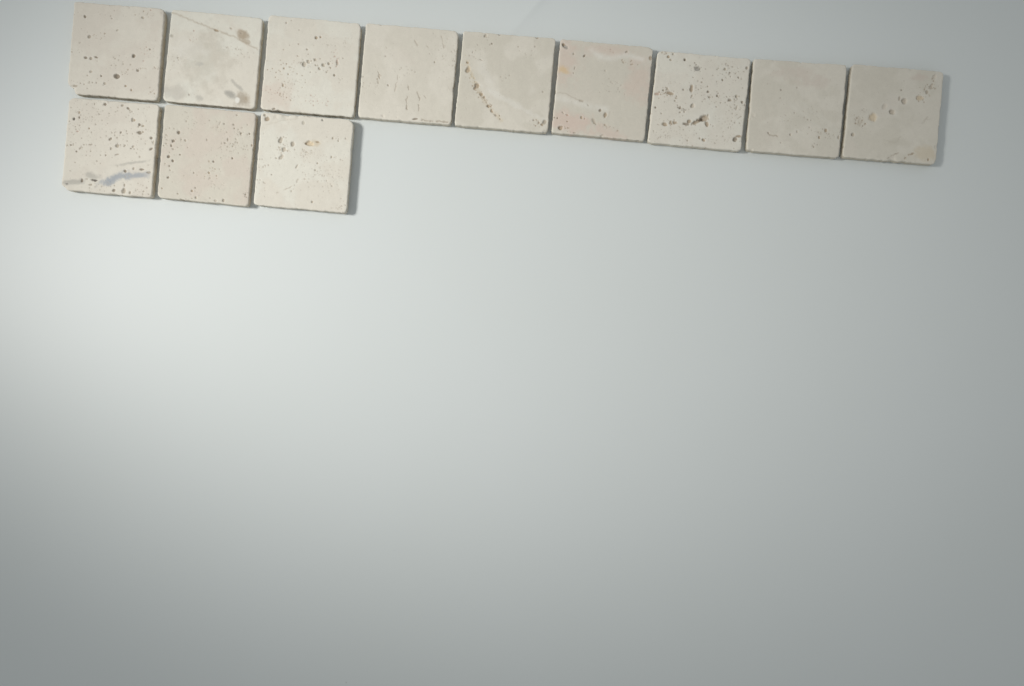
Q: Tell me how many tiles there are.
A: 12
